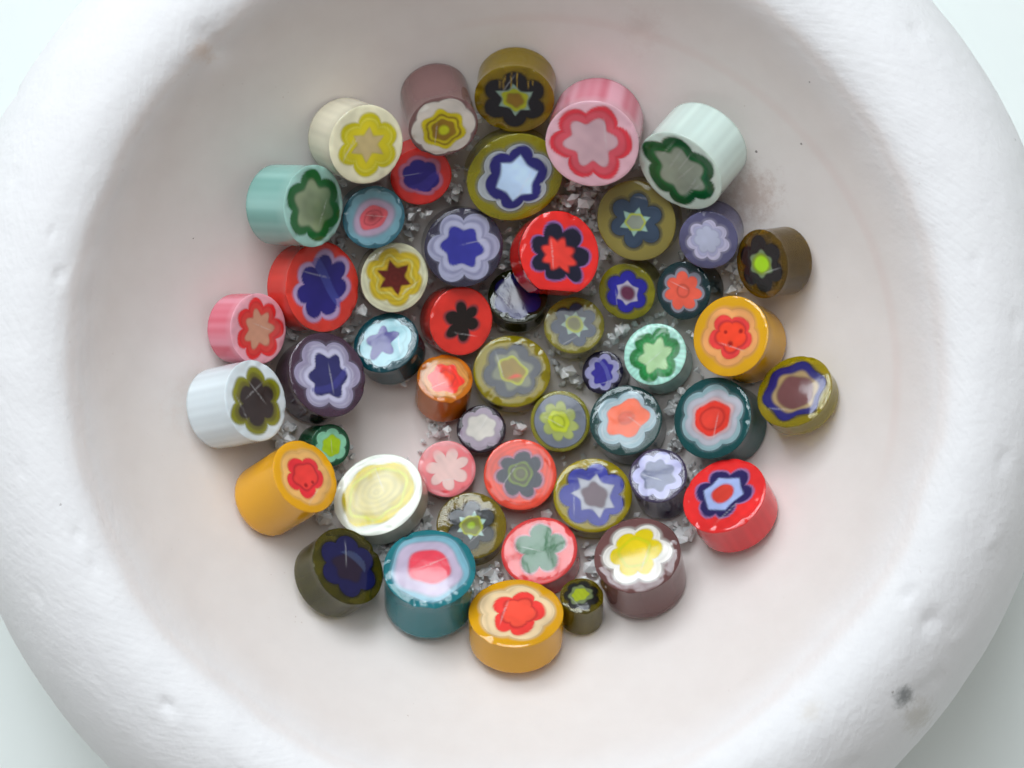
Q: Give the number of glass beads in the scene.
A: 50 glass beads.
